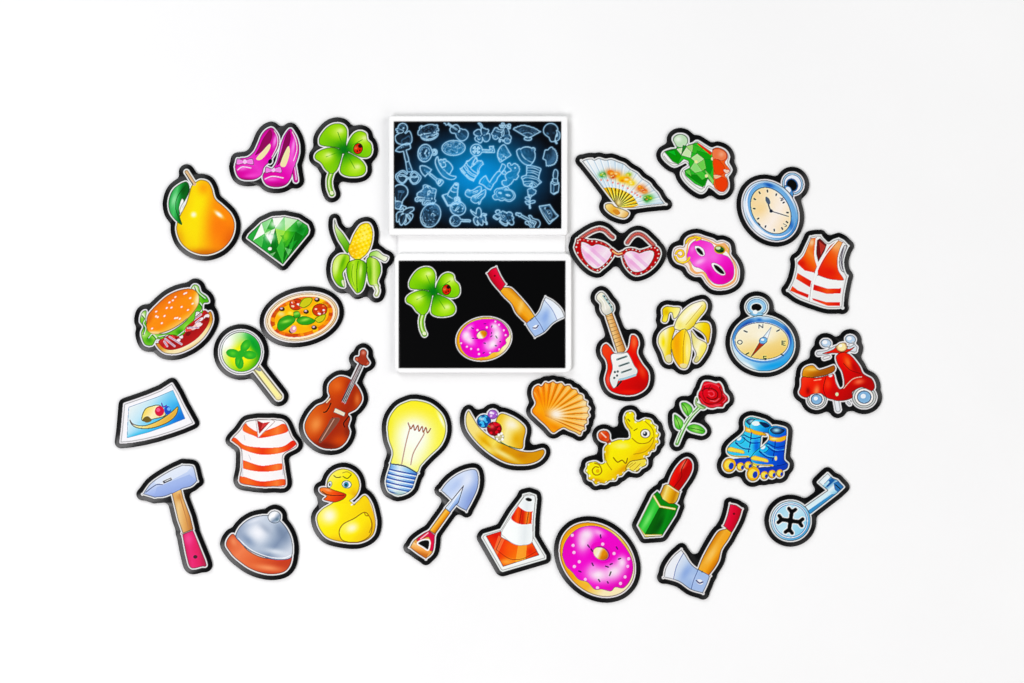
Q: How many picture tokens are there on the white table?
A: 36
